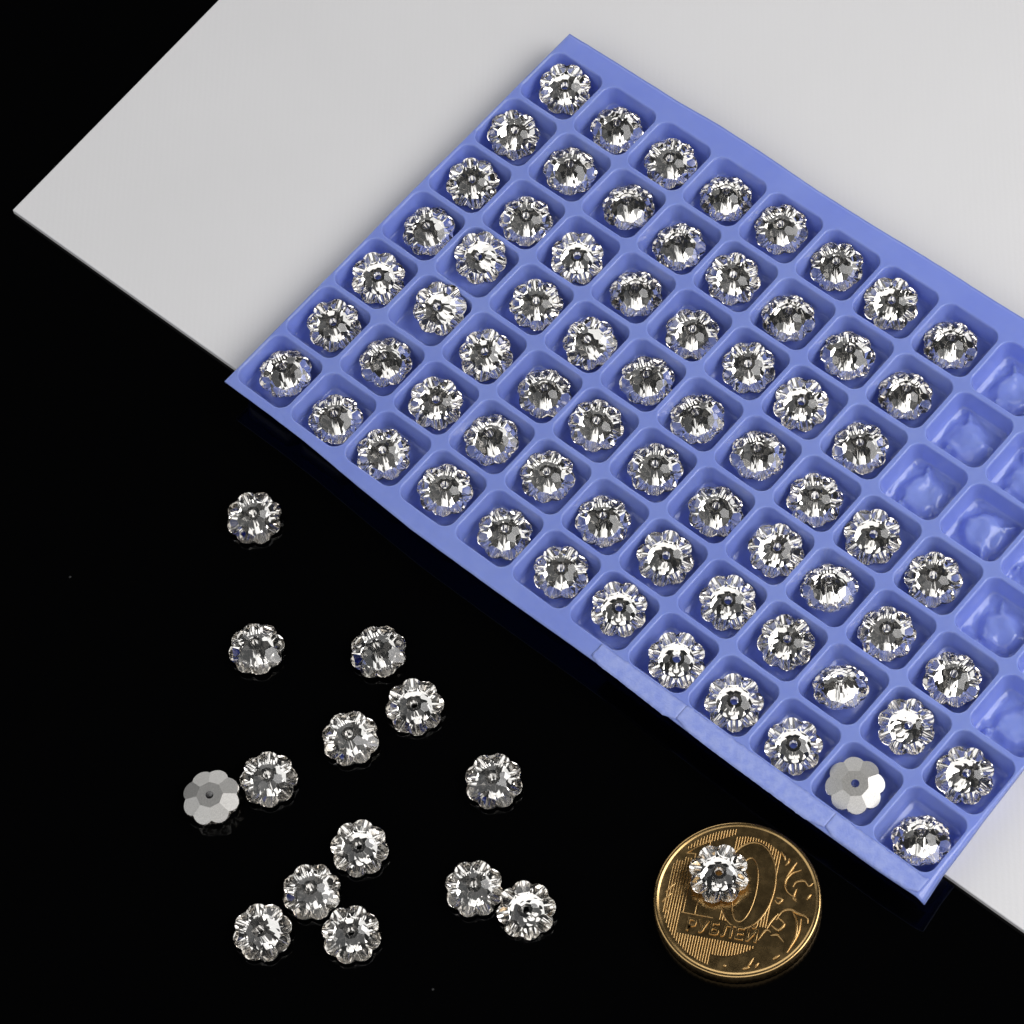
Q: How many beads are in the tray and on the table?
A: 84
